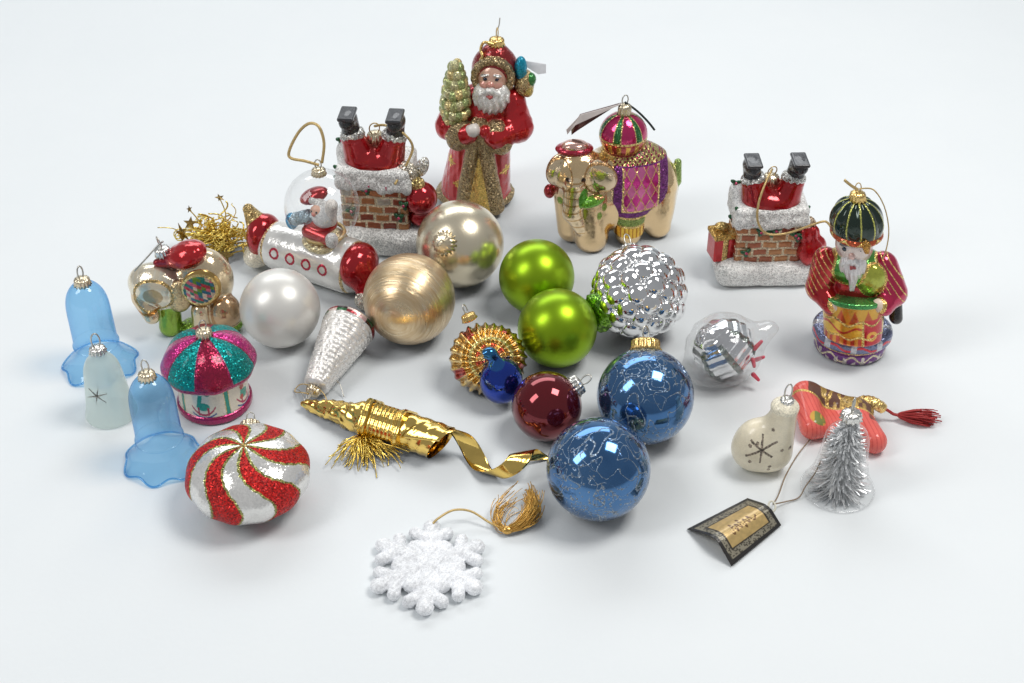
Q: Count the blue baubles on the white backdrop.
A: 2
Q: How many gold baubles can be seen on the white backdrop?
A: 2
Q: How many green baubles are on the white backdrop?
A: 2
